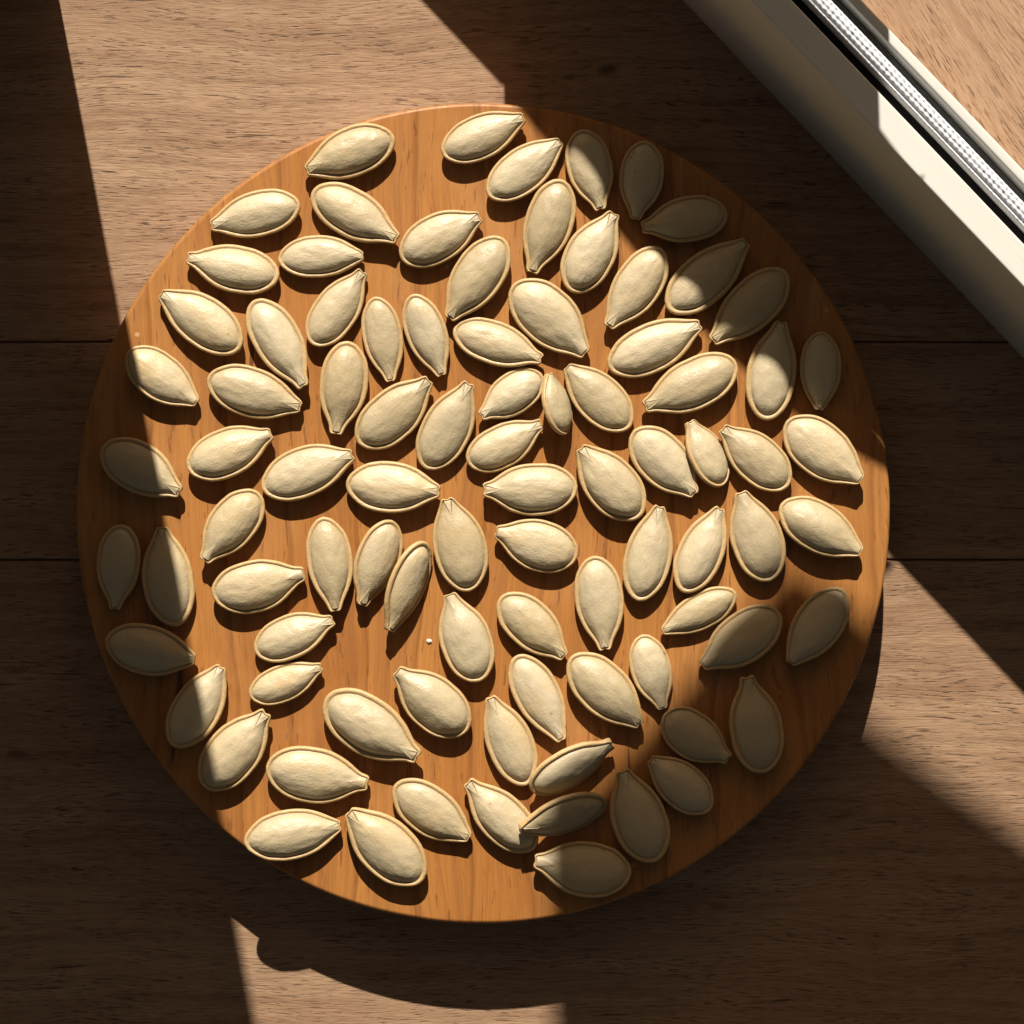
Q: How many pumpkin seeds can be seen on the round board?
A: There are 89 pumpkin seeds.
